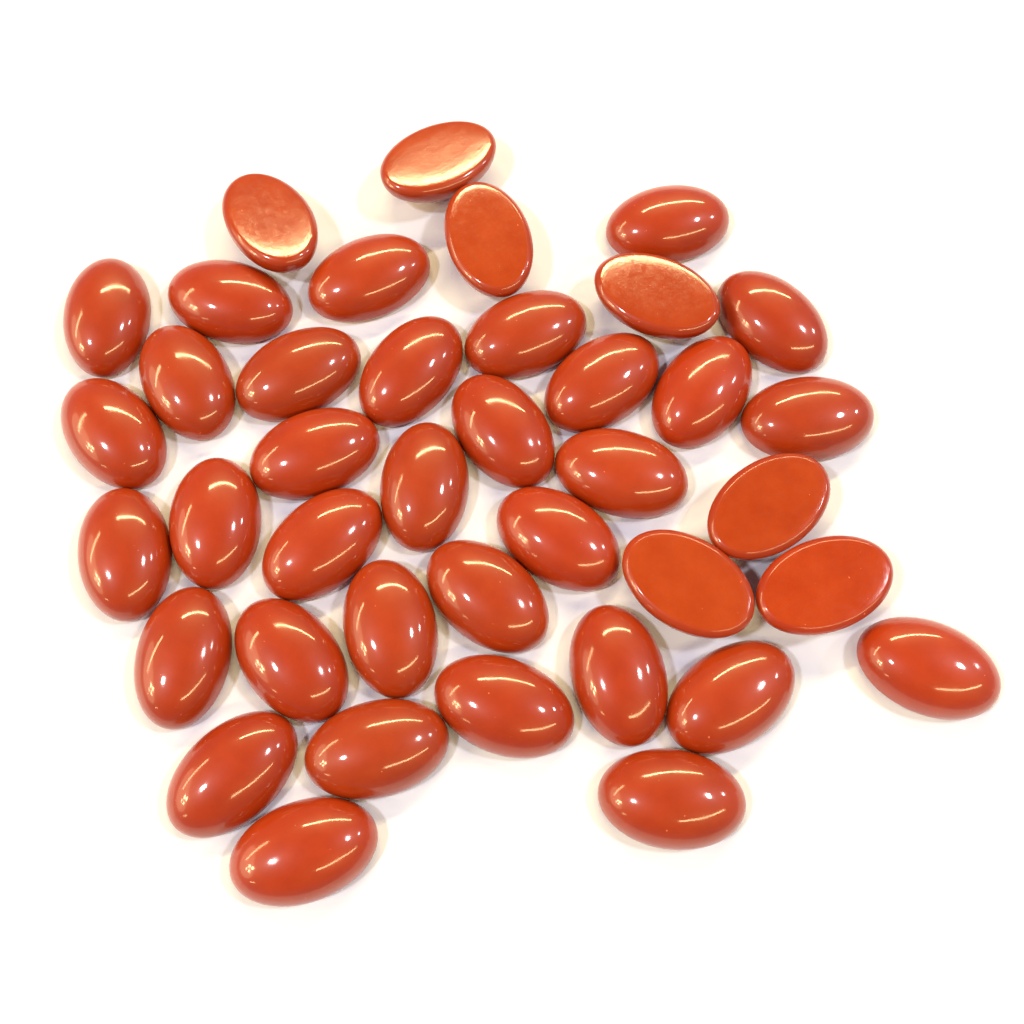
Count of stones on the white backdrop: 40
